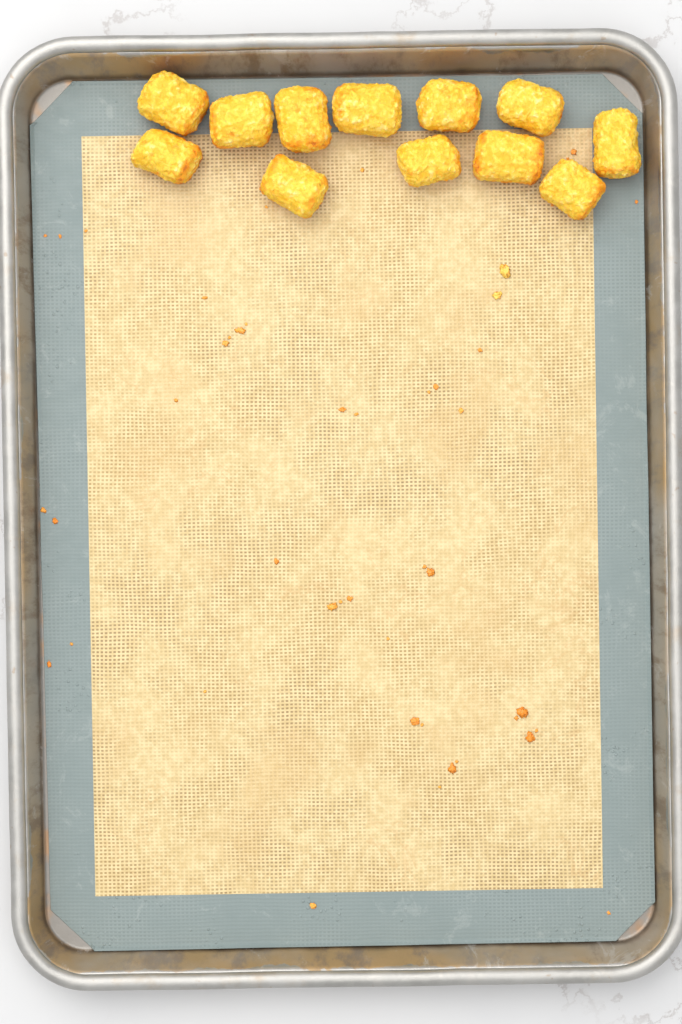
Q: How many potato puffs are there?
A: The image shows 12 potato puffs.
